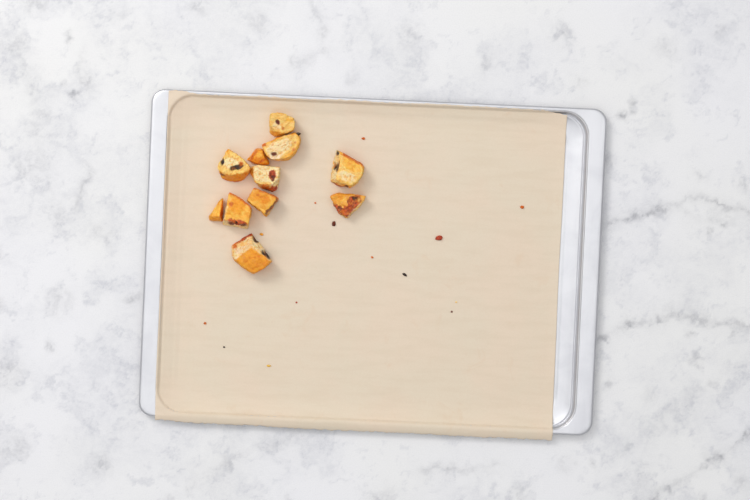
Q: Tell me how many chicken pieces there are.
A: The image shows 11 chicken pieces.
